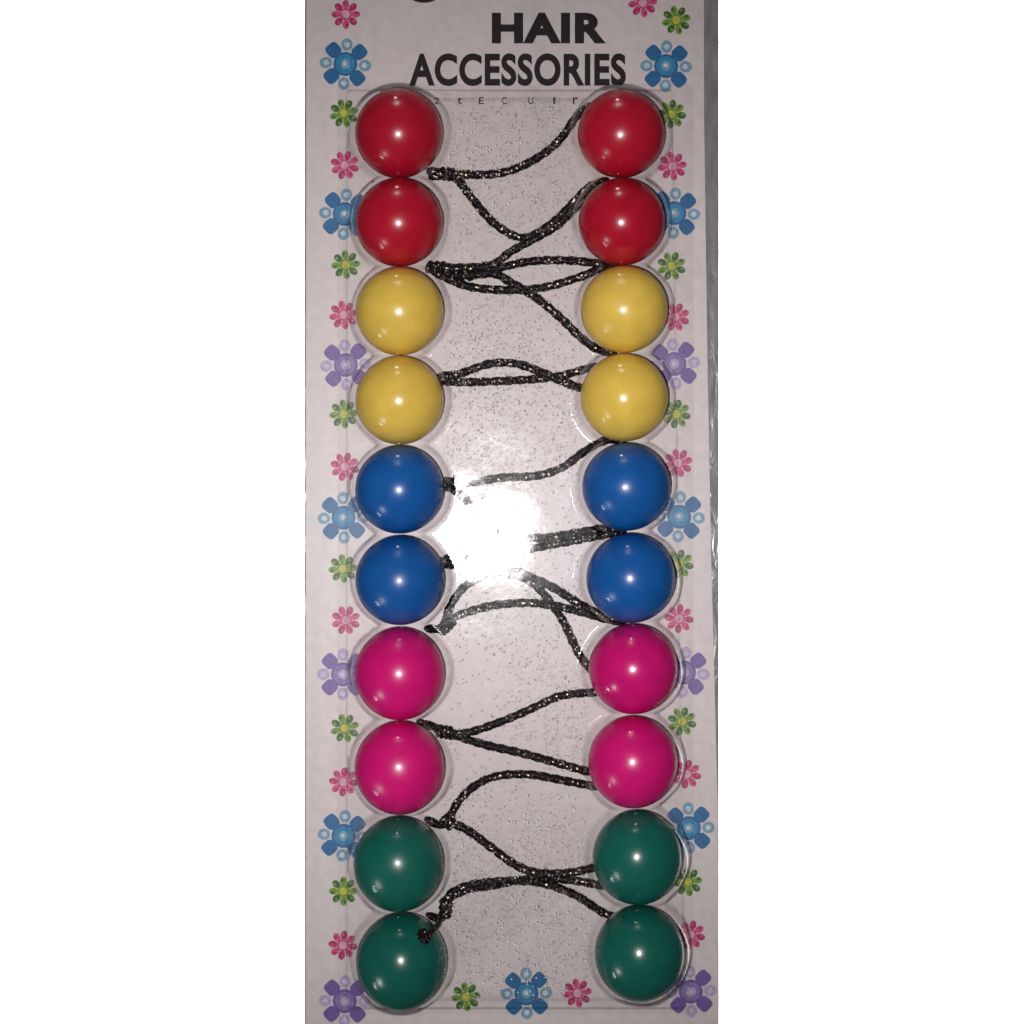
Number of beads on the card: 20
